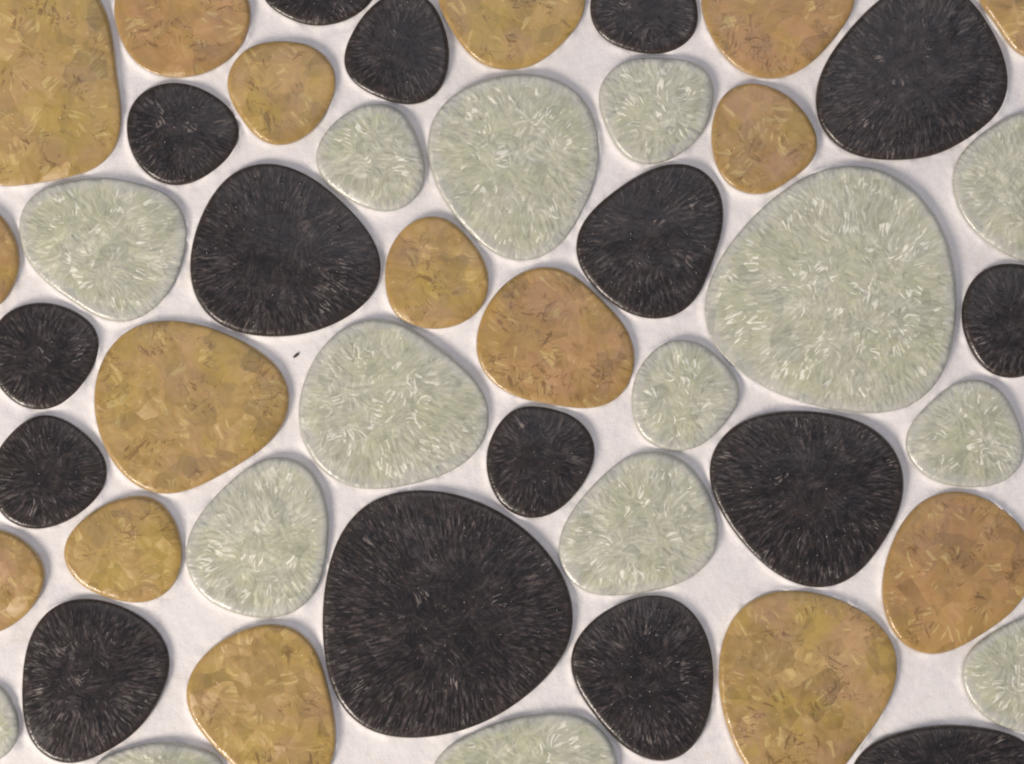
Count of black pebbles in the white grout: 16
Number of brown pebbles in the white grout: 16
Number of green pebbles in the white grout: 15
